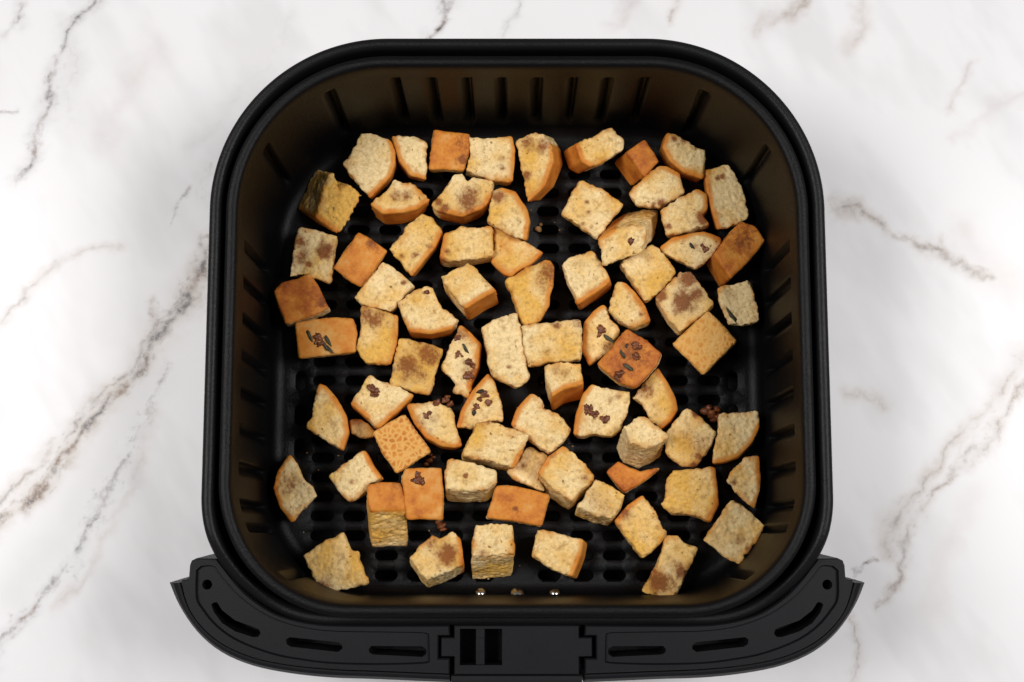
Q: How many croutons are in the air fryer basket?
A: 76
